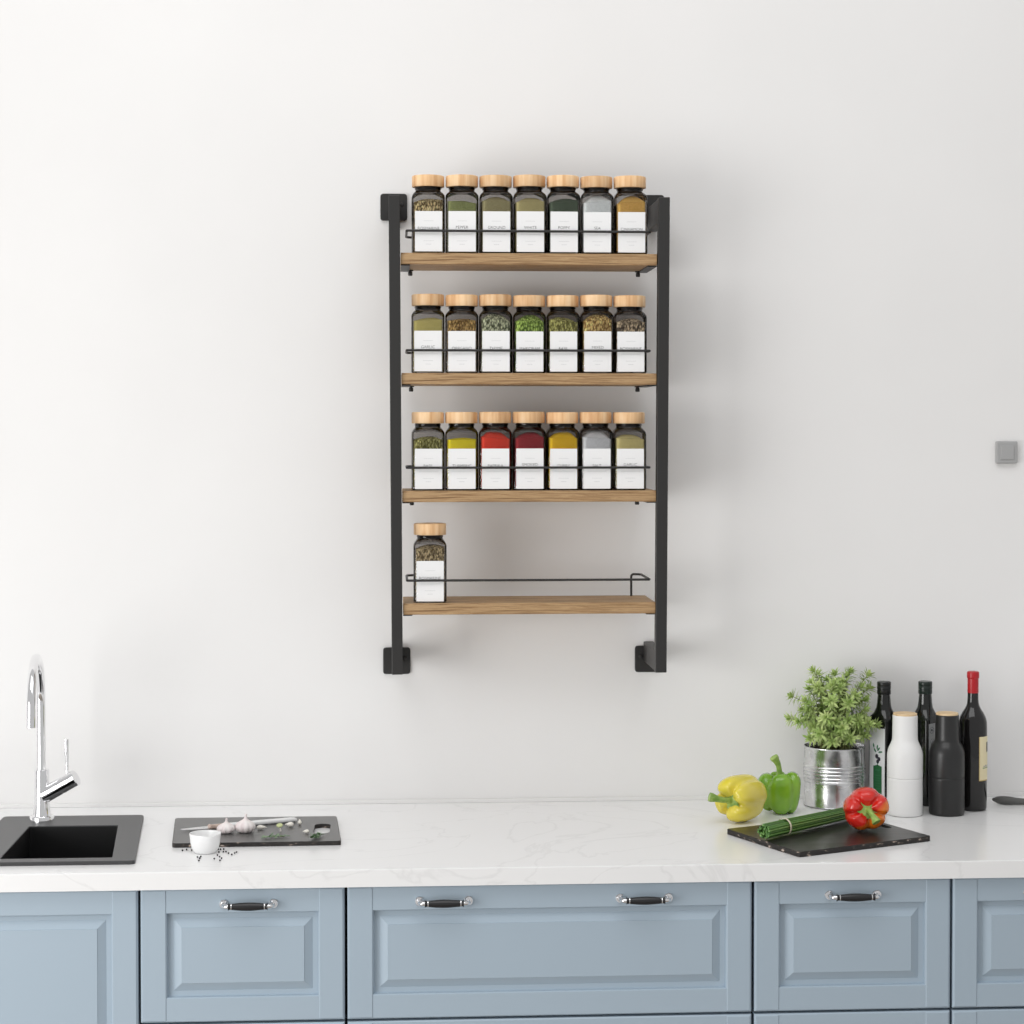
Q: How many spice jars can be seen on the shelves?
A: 22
